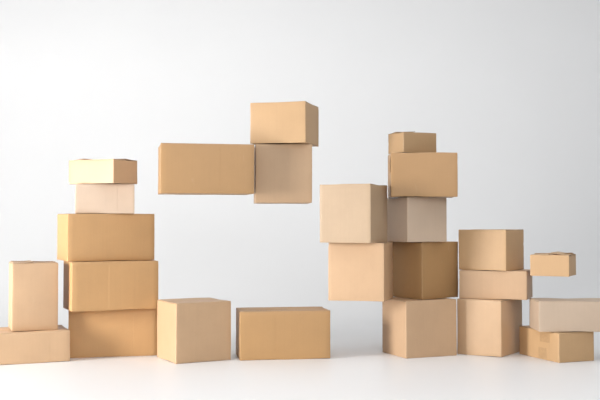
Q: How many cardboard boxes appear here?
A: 25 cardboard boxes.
